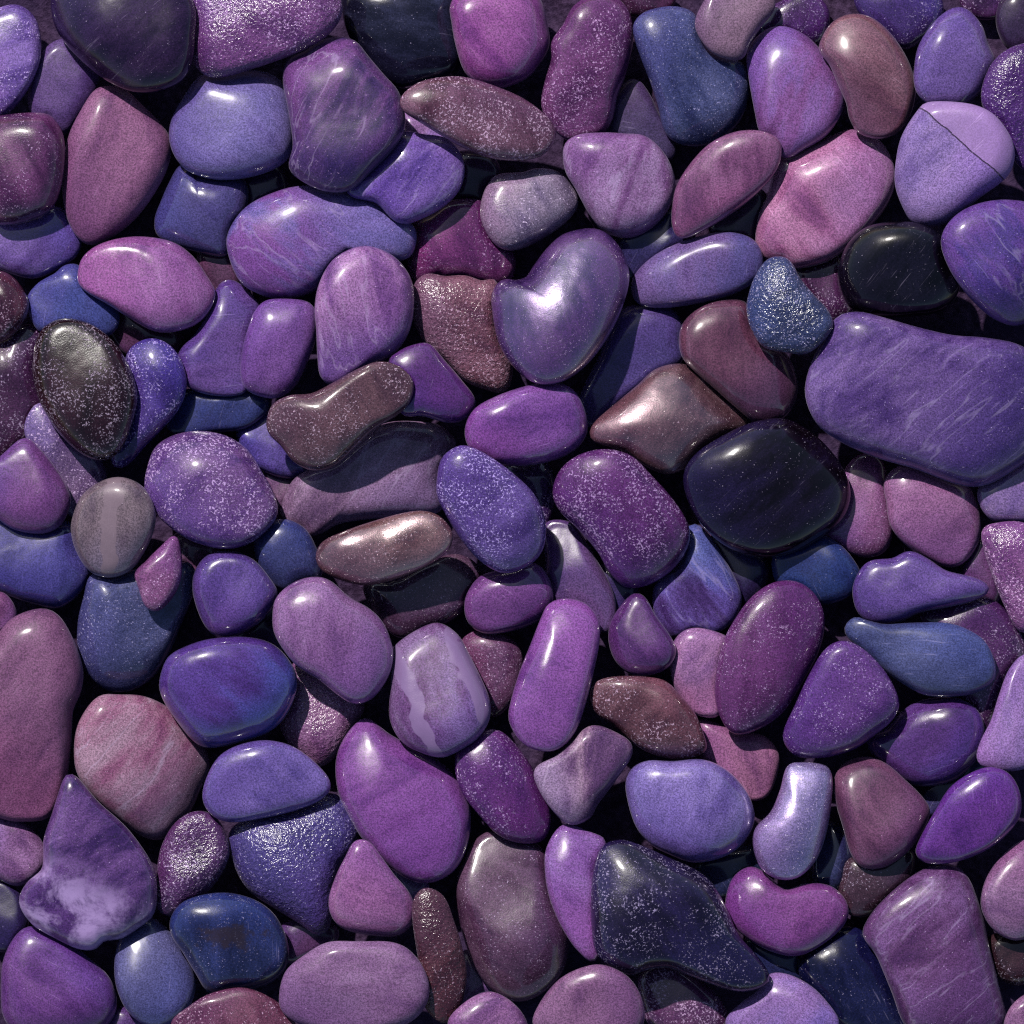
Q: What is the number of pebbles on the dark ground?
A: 158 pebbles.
